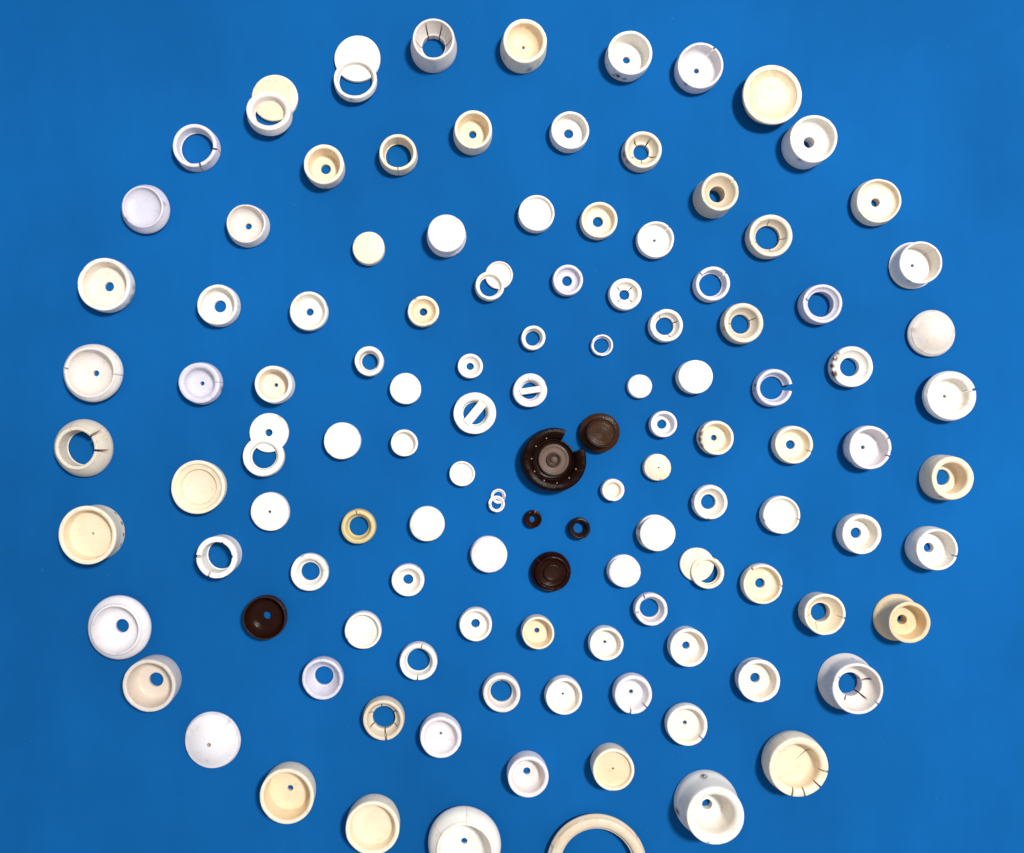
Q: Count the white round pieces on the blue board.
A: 117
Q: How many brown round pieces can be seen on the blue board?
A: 6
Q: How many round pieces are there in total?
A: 123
